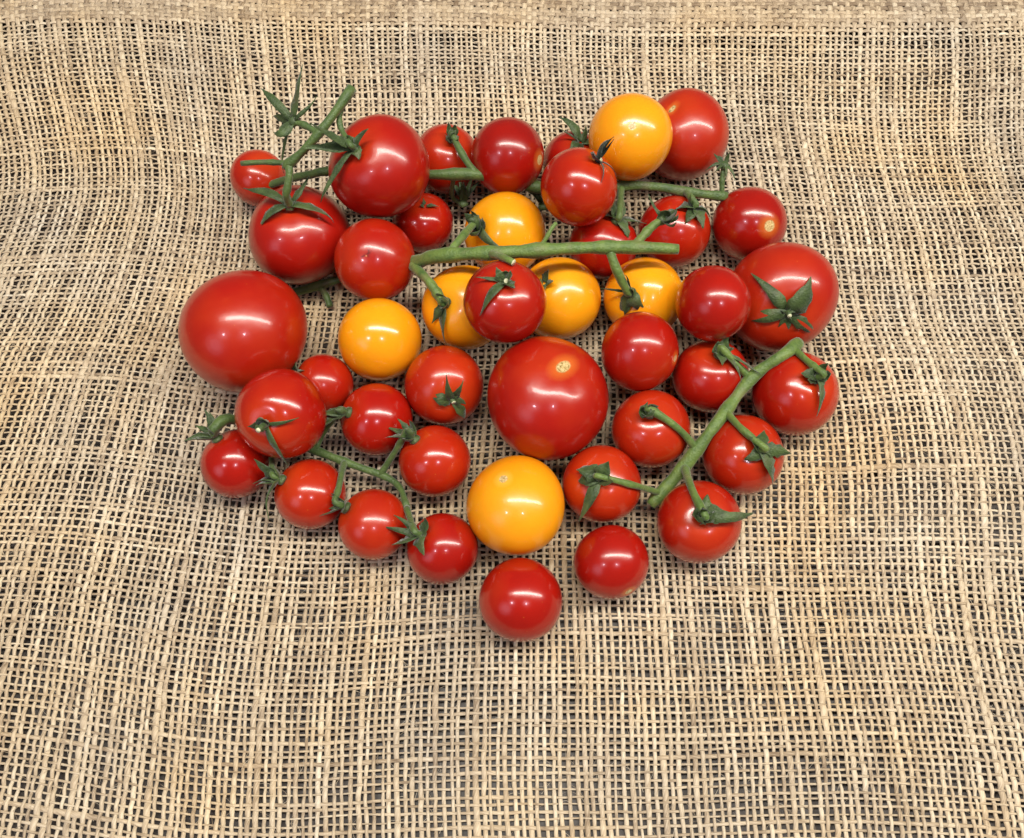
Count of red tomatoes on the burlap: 36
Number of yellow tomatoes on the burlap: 7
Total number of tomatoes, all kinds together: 43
